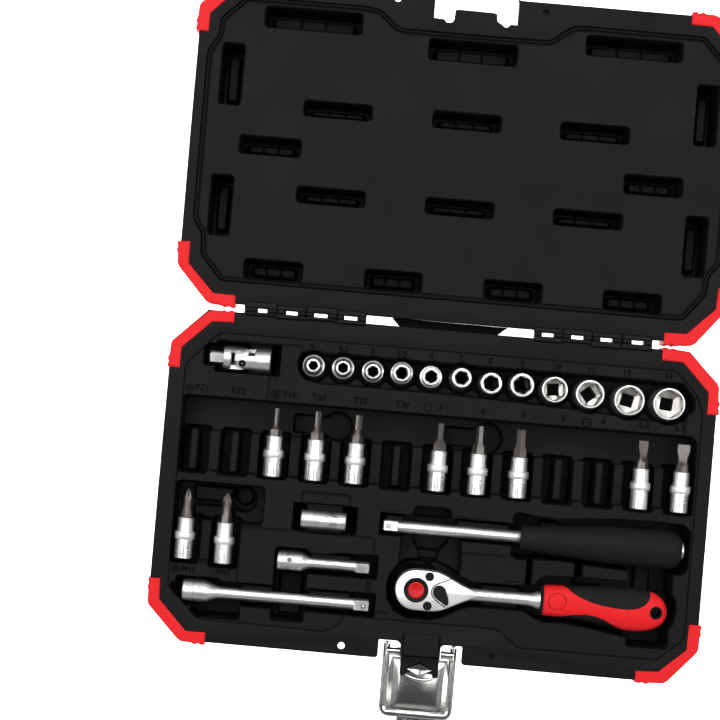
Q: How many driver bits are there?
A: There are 10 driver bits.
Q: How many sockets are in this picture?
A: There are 12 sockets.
